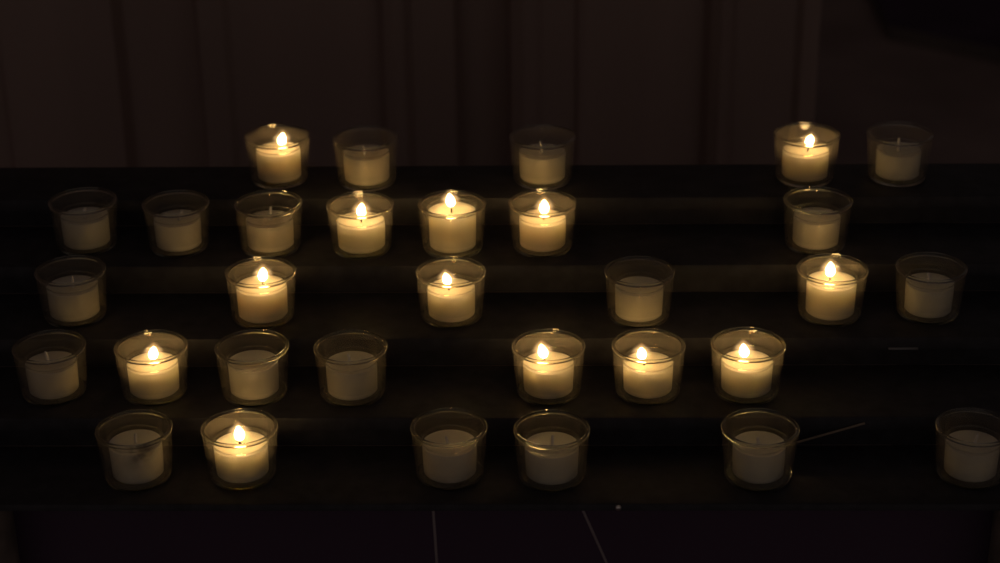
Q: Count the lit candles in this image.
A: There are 13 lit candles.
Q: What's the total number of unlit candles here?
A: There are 18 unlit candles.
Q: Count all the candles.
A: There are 31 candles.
